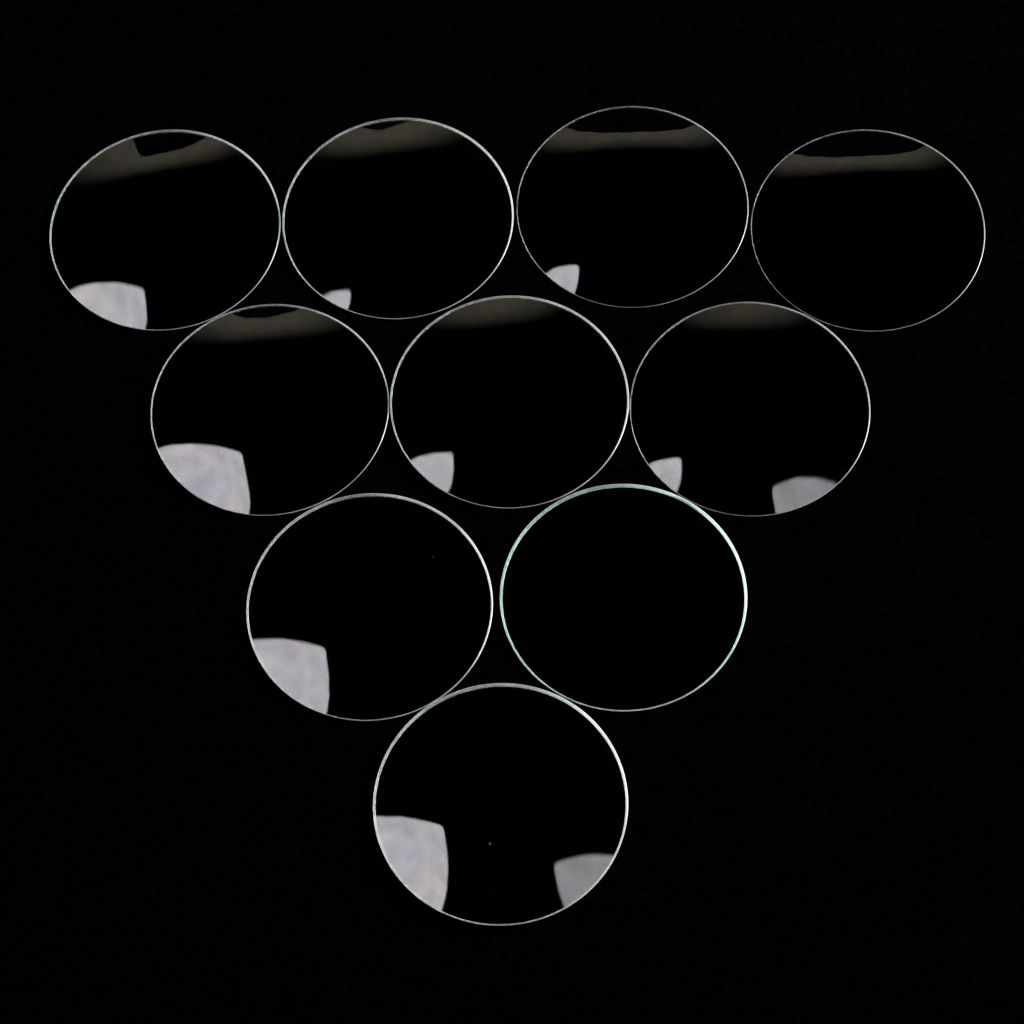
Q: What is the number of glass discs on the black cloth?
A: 10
